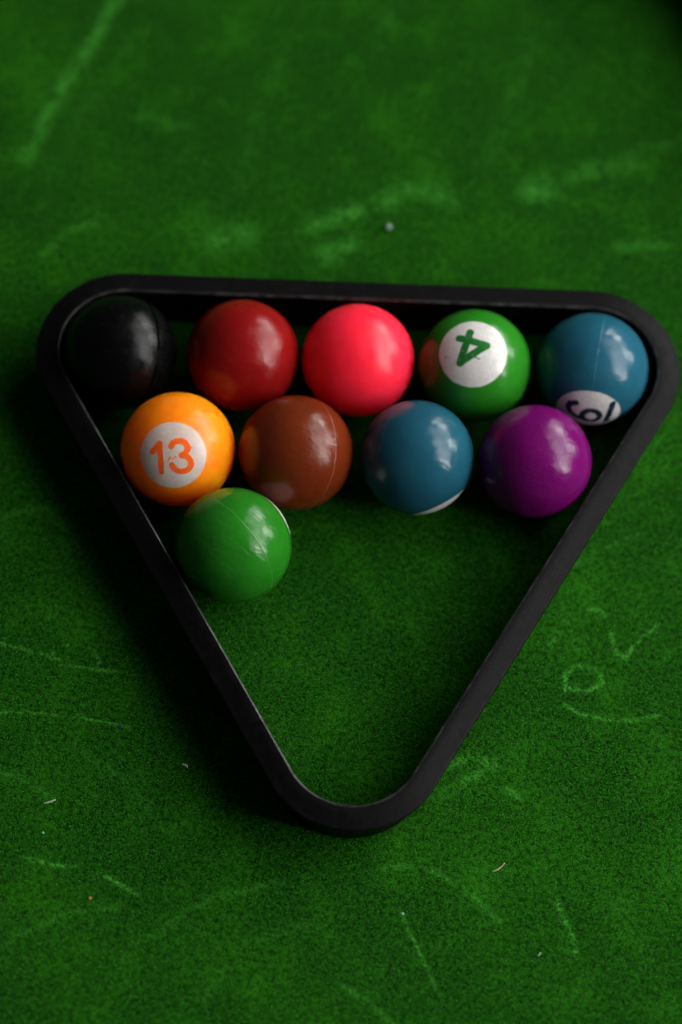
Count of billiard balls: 10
